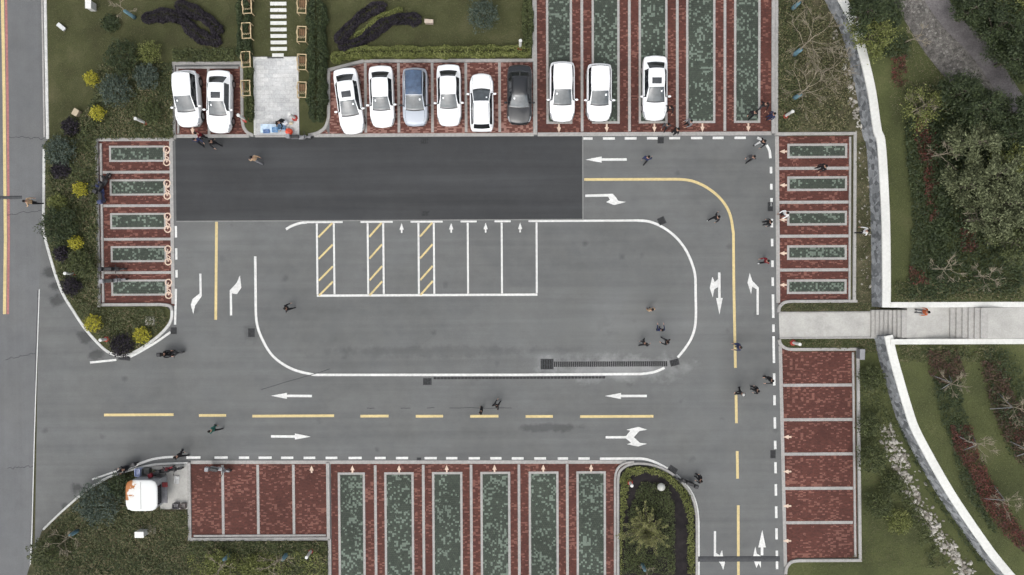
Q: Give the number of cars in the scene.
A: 11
